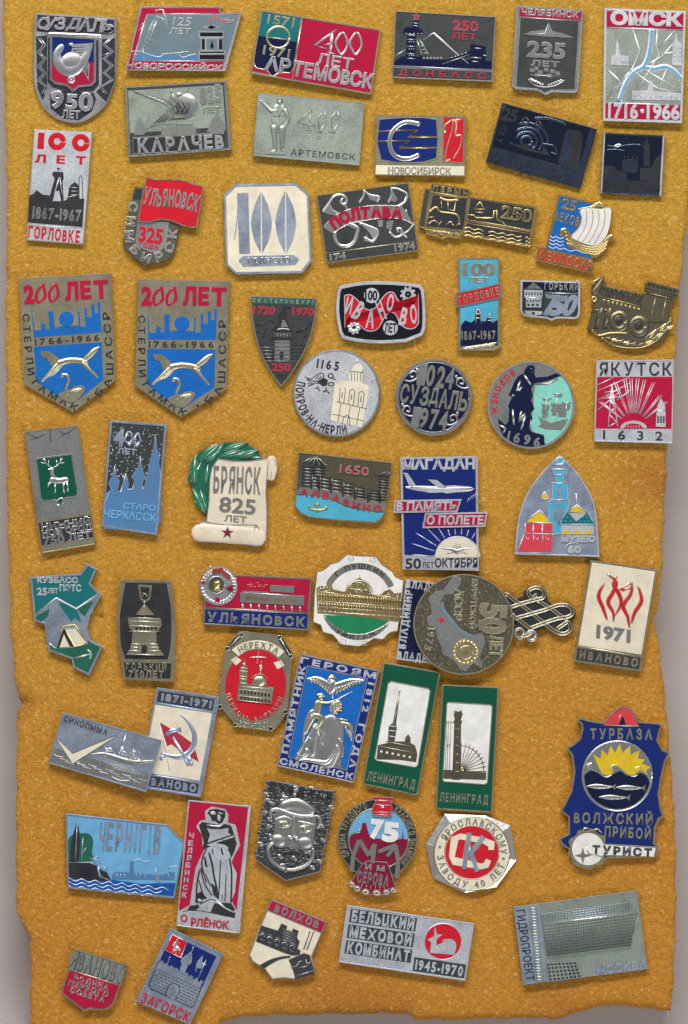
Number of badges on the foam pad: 58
